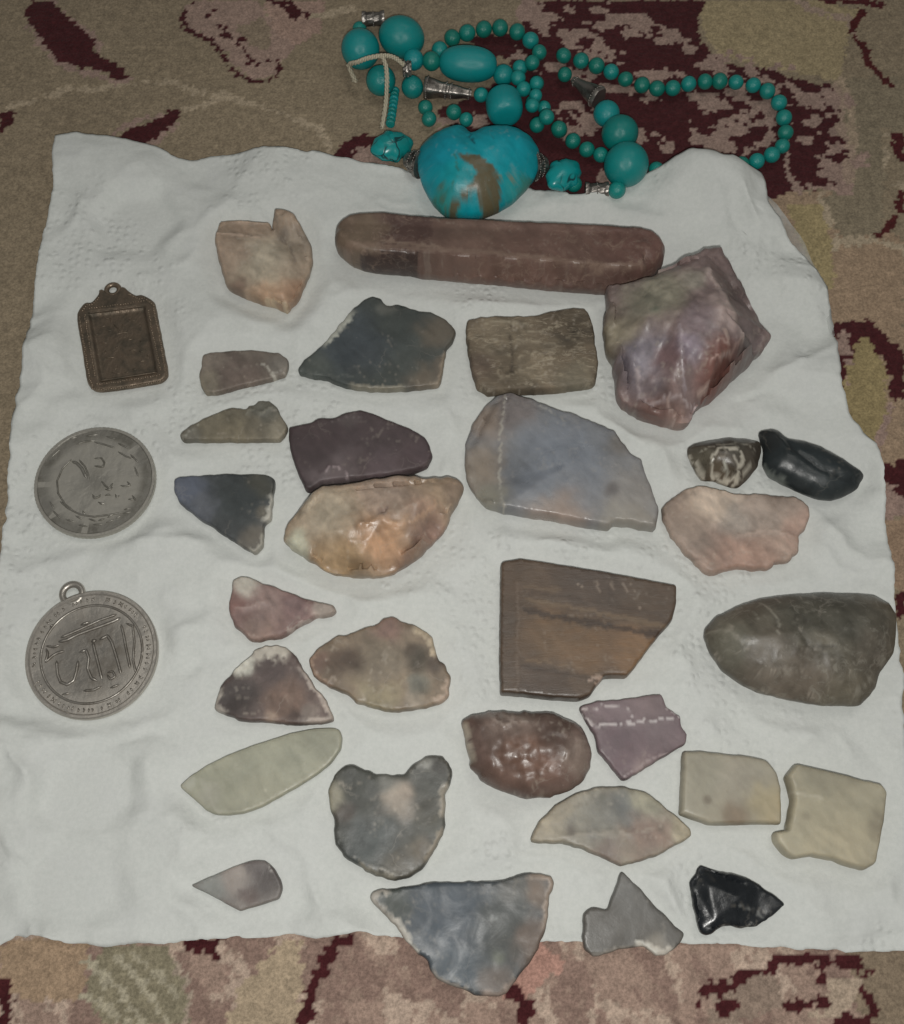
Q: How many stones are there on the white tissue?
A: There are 30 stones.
